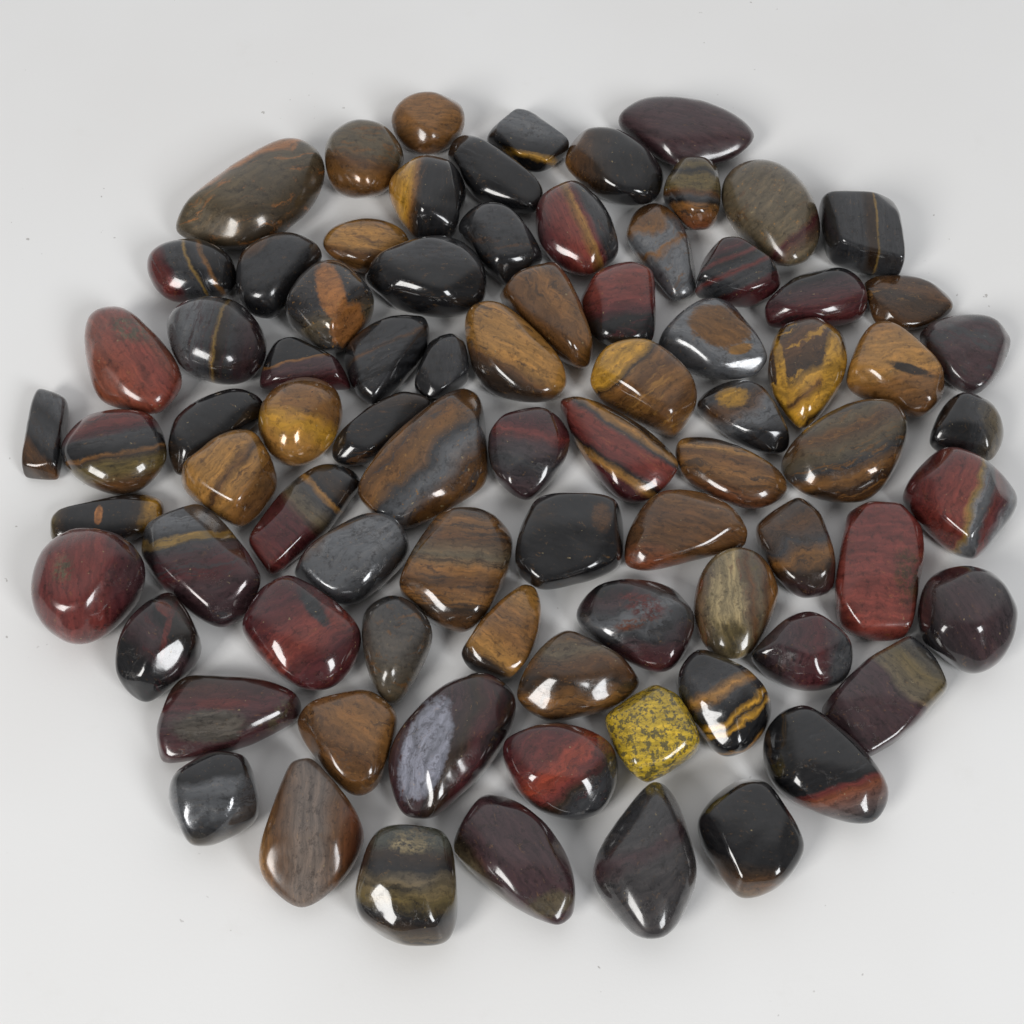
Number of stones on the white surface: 82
